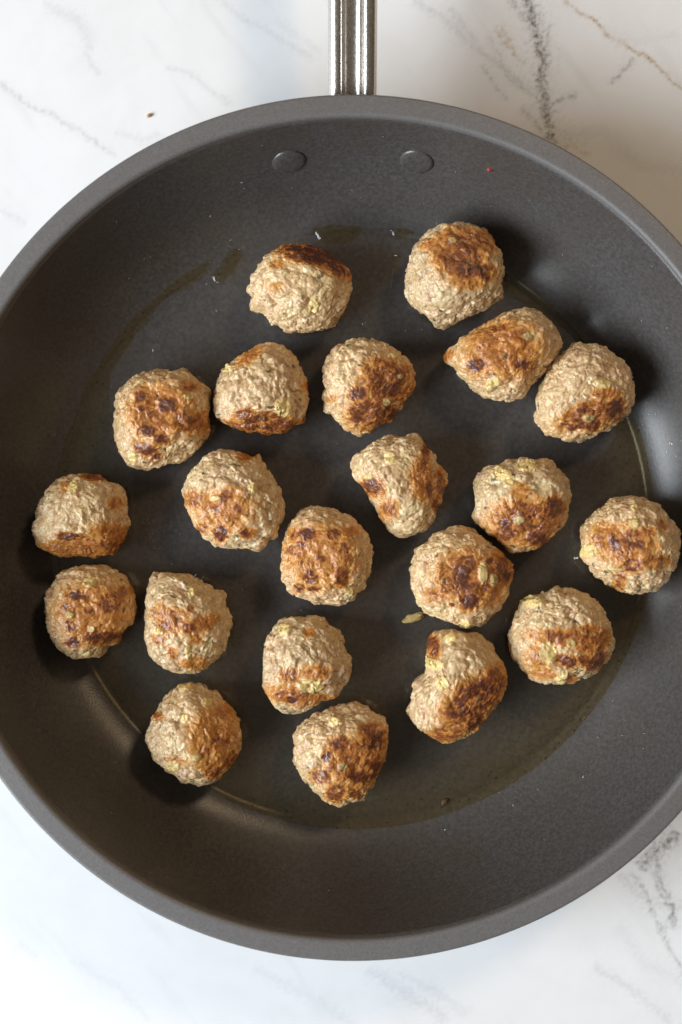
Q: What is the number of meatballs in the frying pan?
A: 21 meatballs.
